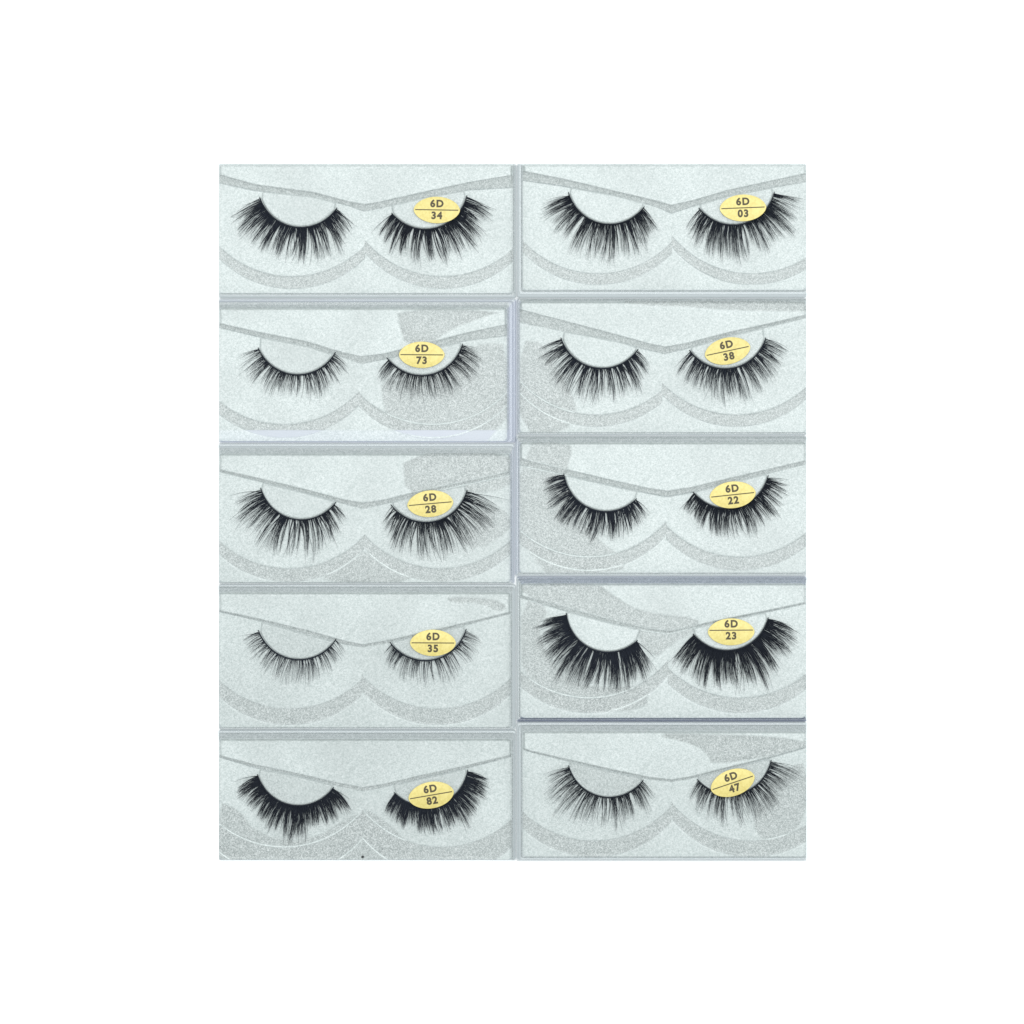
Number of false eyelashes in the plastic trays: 20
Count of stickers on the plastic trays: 10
